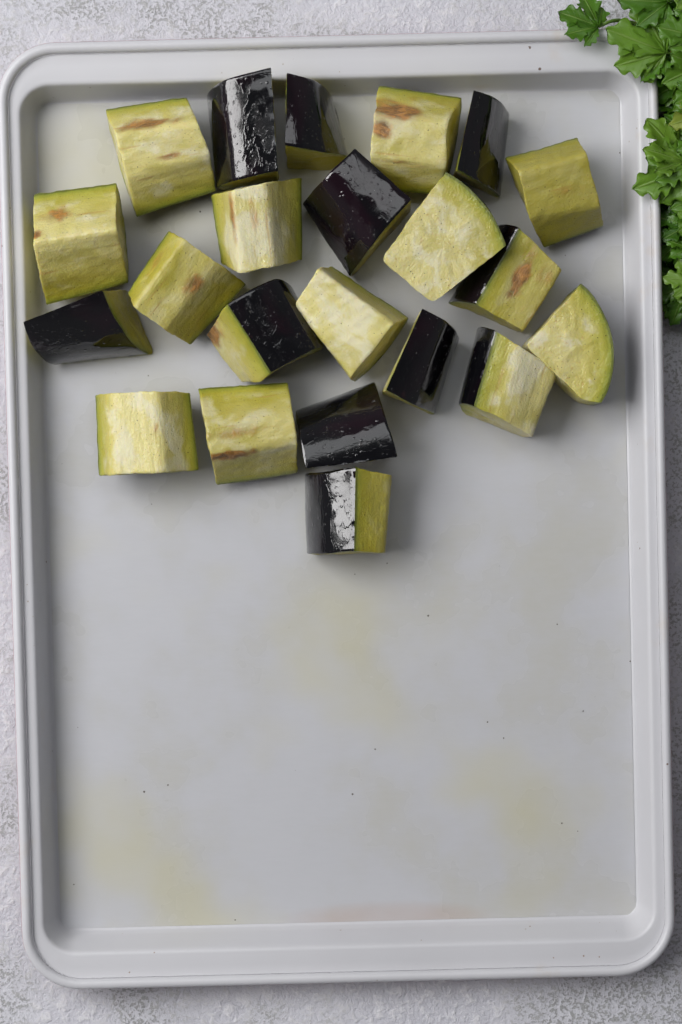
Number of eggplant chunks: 22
